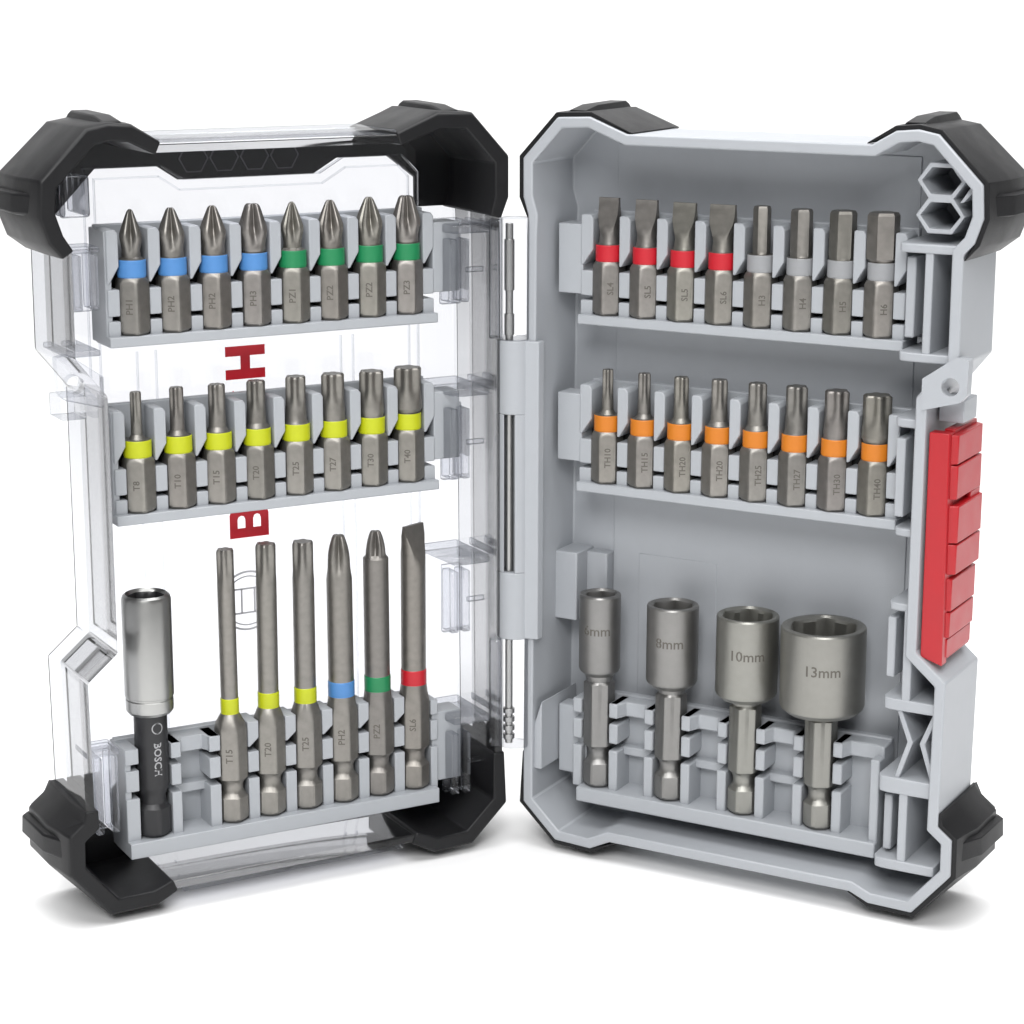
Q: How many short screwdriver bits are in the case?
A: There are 32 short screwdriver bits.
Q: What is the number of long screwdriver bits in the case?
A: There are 6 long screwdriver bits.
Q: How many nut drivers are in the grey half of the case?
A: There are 4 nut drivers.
